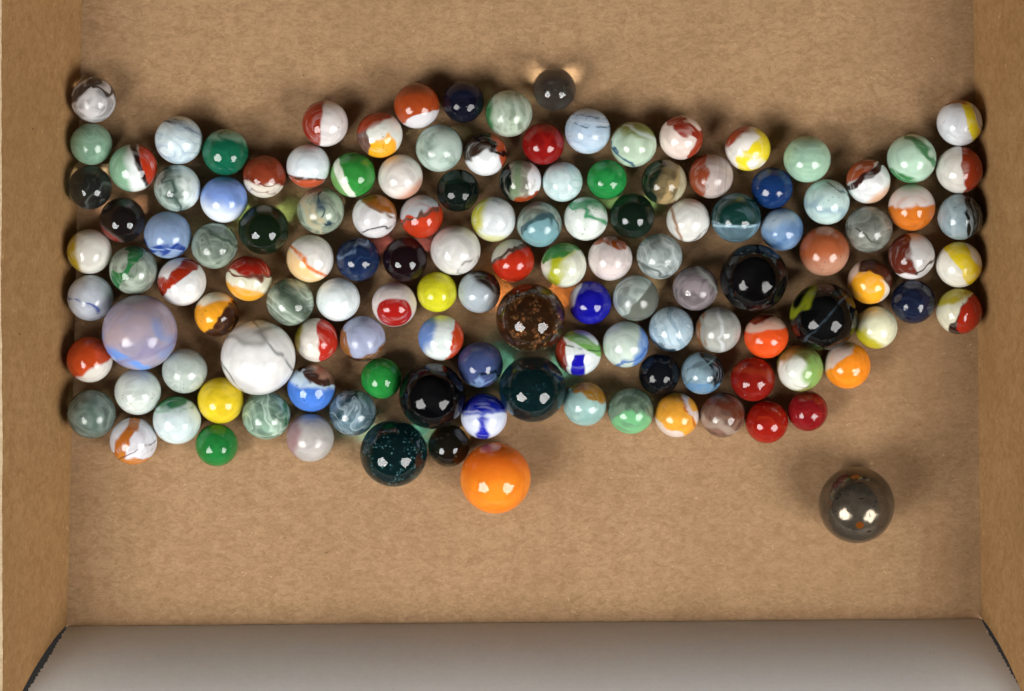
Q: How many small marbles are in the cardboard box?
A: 119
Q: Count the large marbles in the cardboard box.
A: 10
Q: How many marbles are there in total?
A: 129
